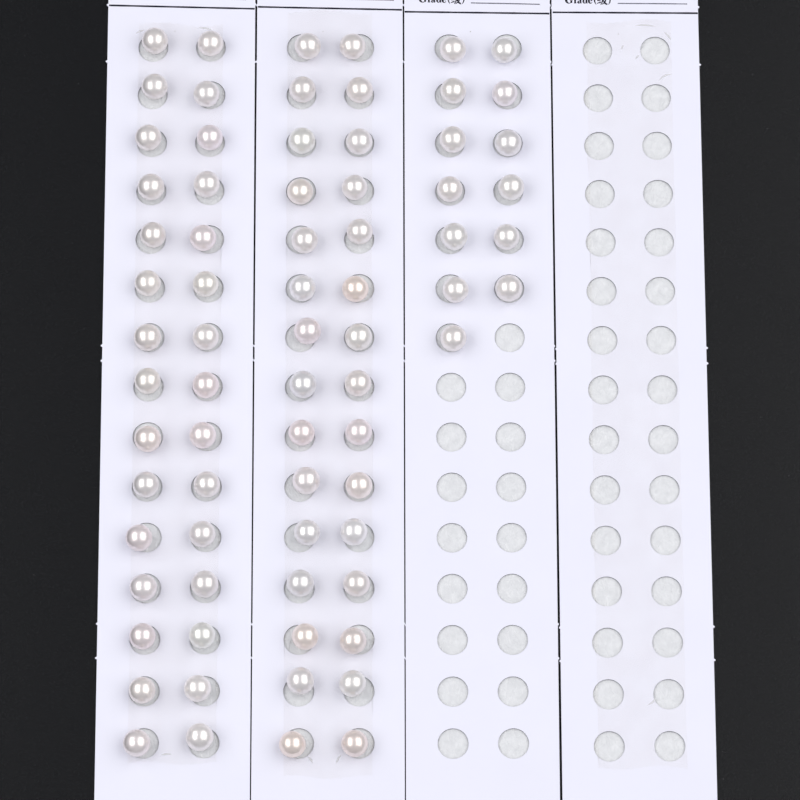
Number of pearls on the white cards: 73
